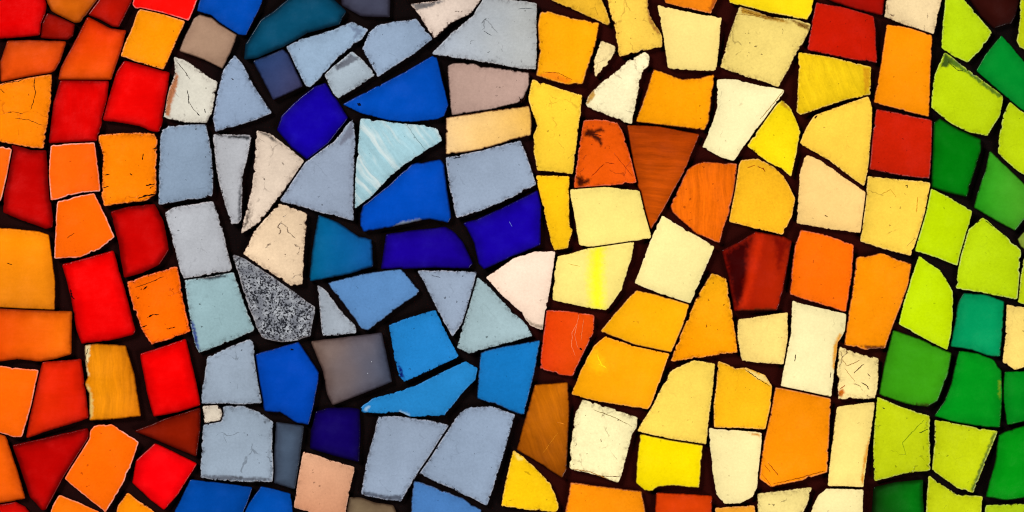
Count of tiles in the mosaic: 163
